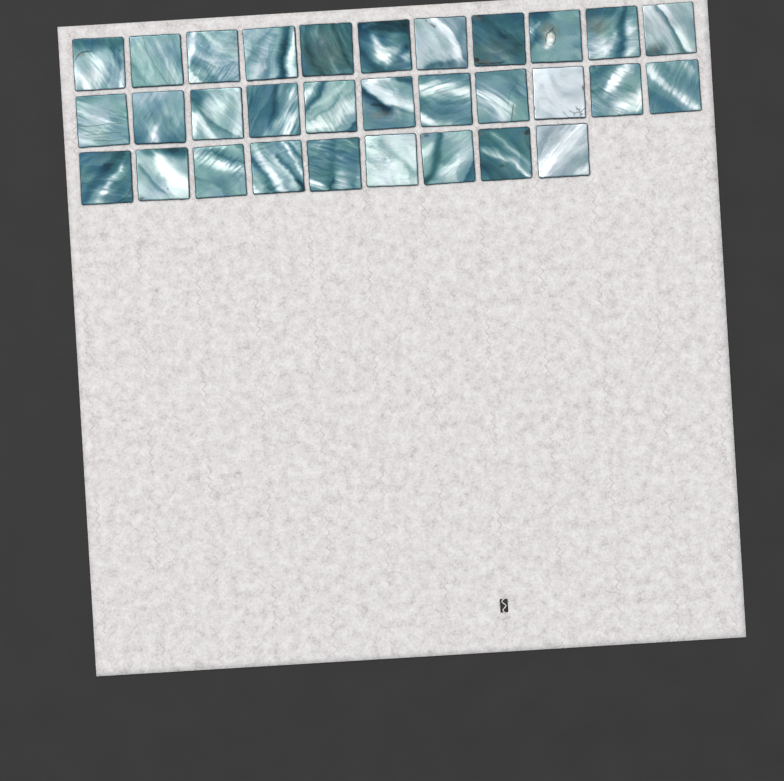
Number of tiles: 31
